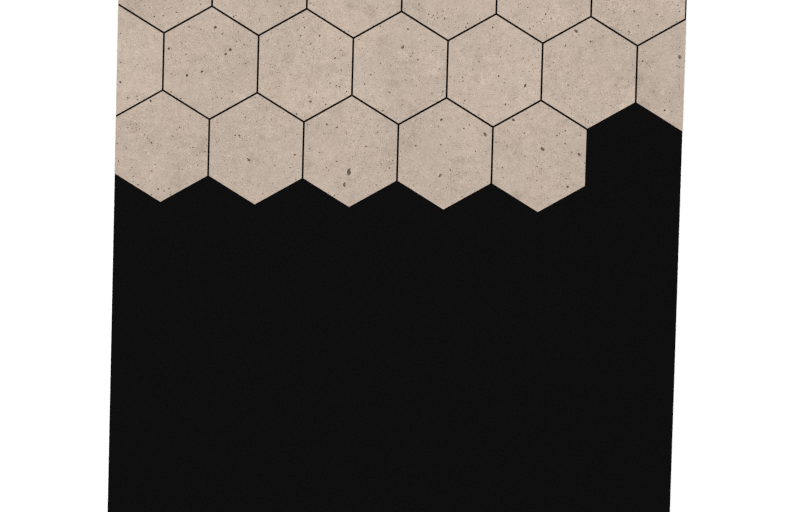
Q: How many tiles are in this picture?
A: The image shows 18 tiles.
